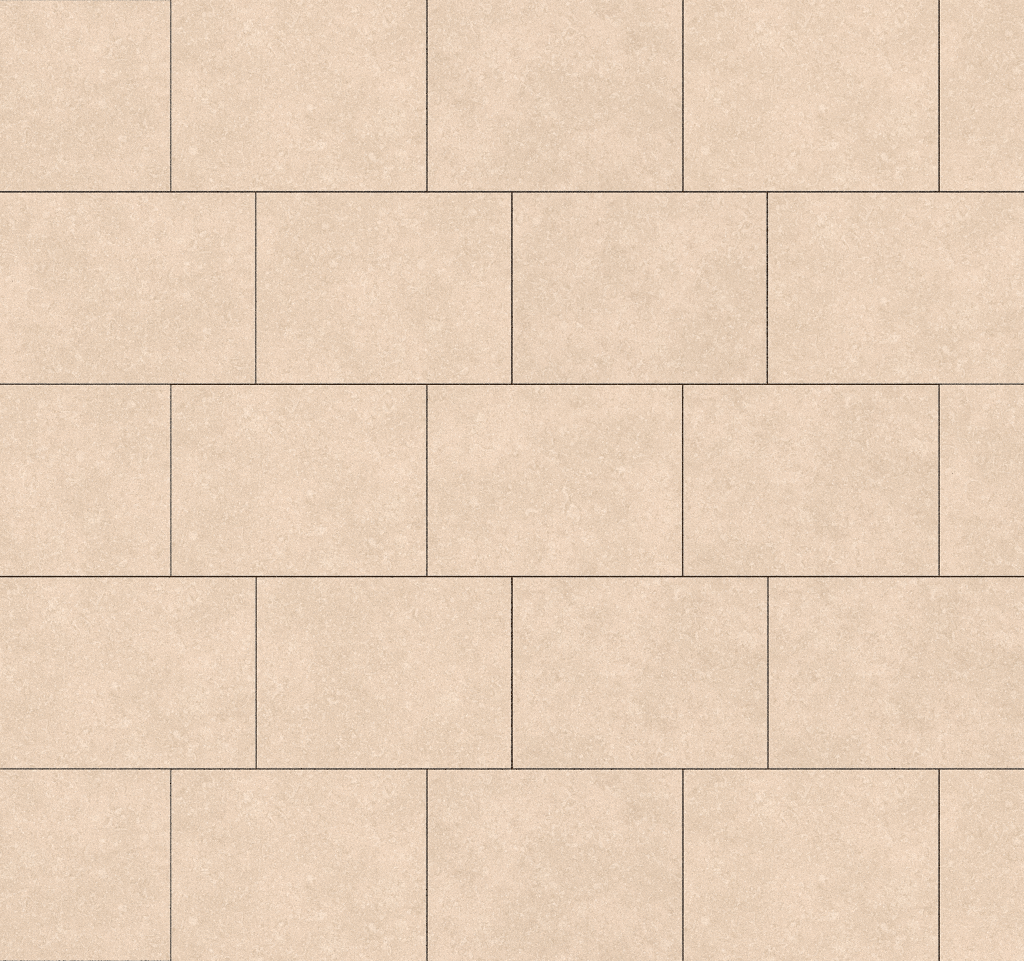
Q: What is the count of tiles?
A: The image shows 23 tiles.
